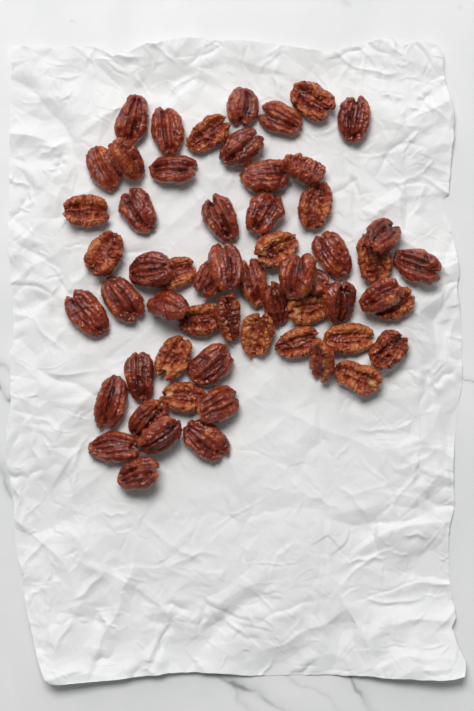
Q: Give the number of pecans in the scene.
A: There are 58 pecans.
